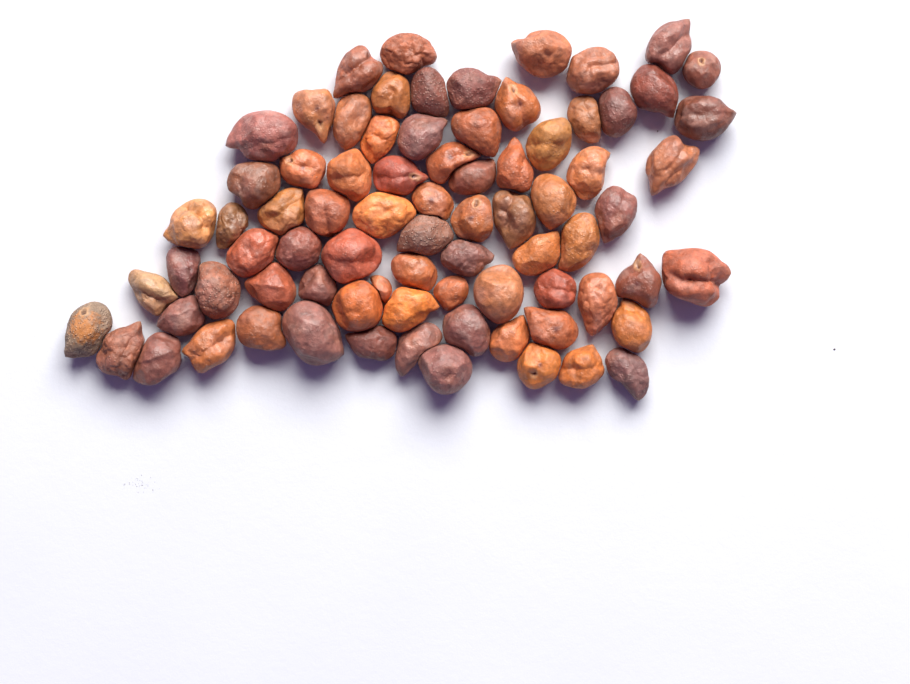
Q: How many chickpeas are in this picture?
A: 79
